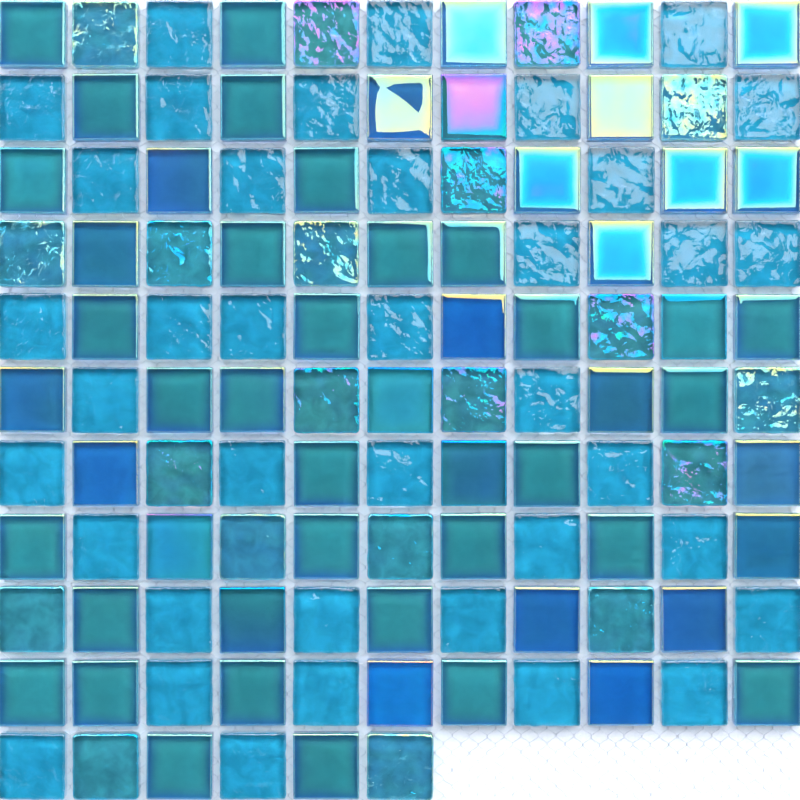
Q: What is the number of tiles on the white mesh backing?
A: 116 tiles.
